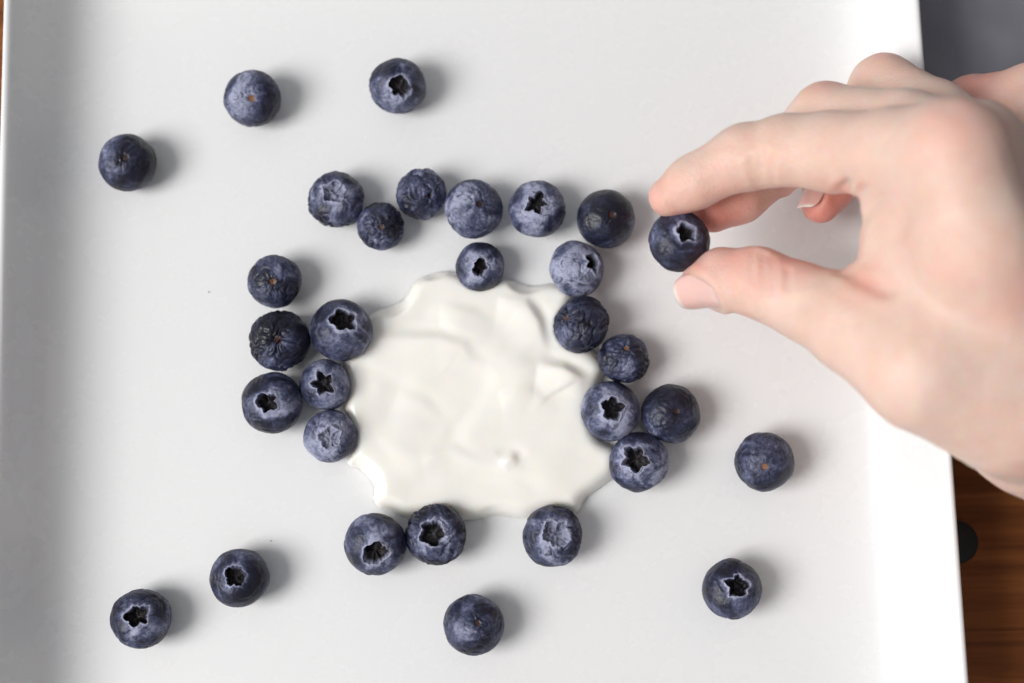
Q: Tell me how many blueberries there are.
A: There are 31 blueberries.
